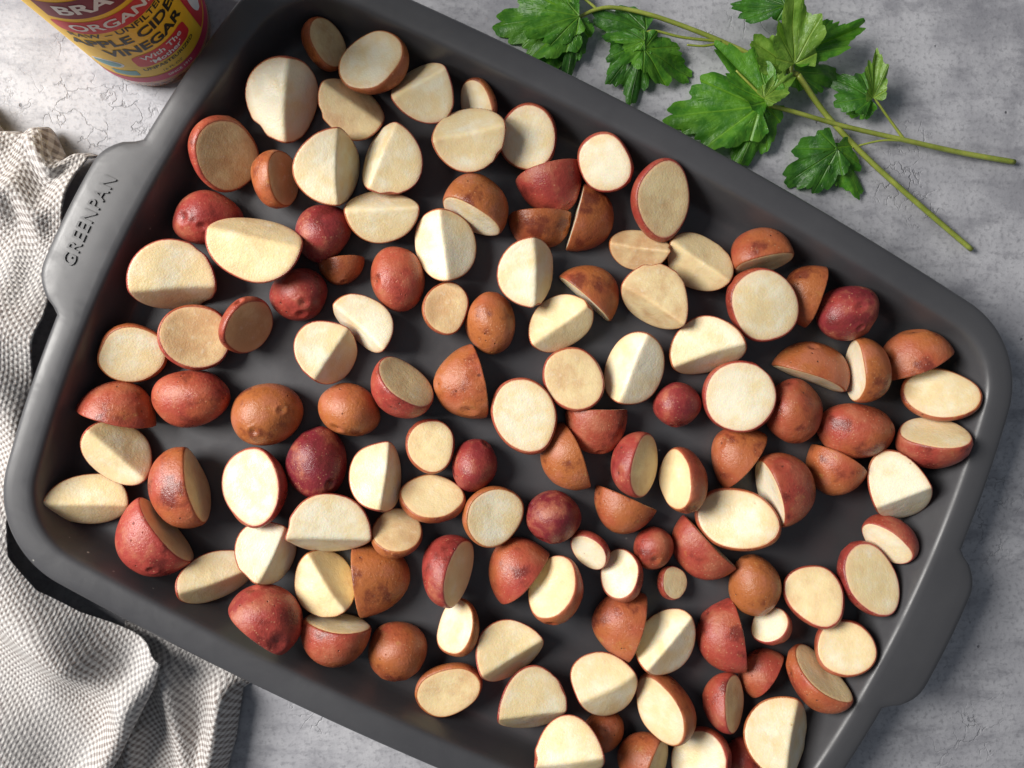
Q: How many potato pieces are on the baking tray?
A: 126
